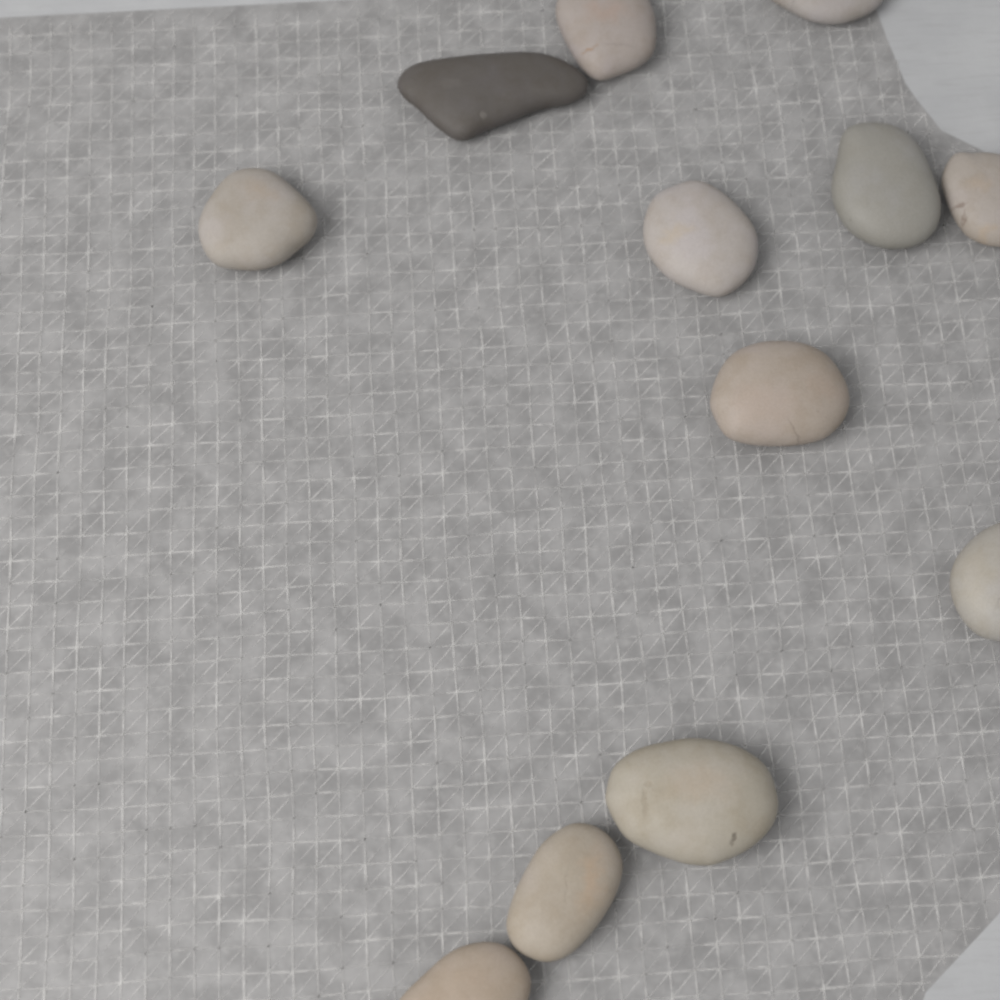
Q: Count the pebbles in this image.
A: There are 12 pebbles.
